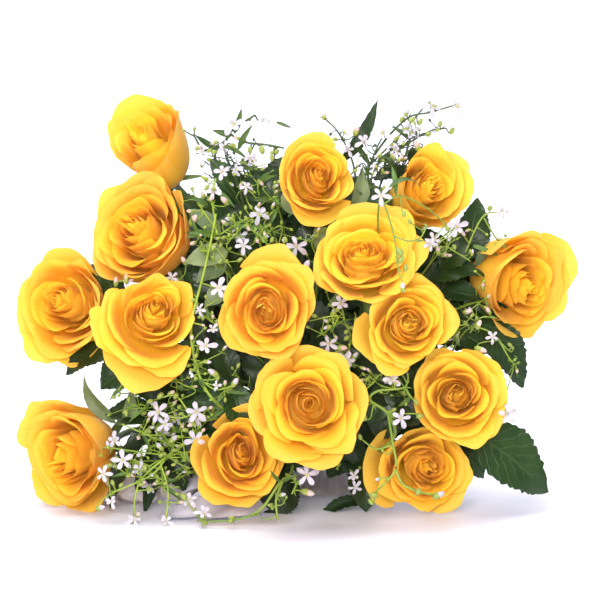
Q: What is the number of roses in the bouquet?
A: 15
